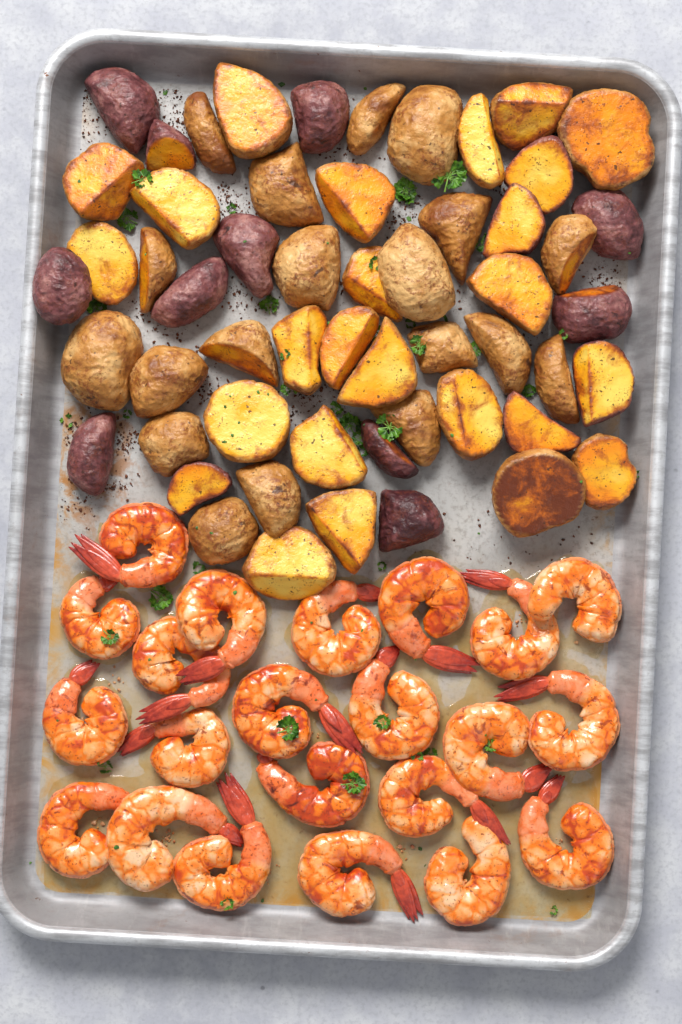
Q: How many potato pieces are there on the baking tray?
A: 55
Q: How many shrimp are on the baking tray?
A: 22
